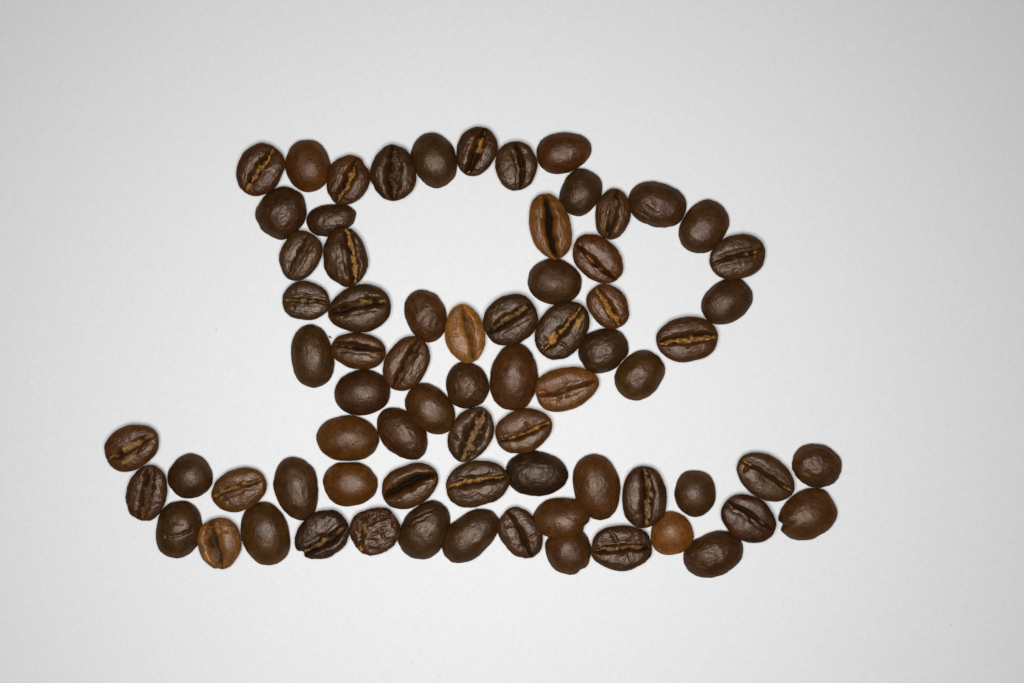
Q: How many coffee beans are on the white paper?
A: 72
